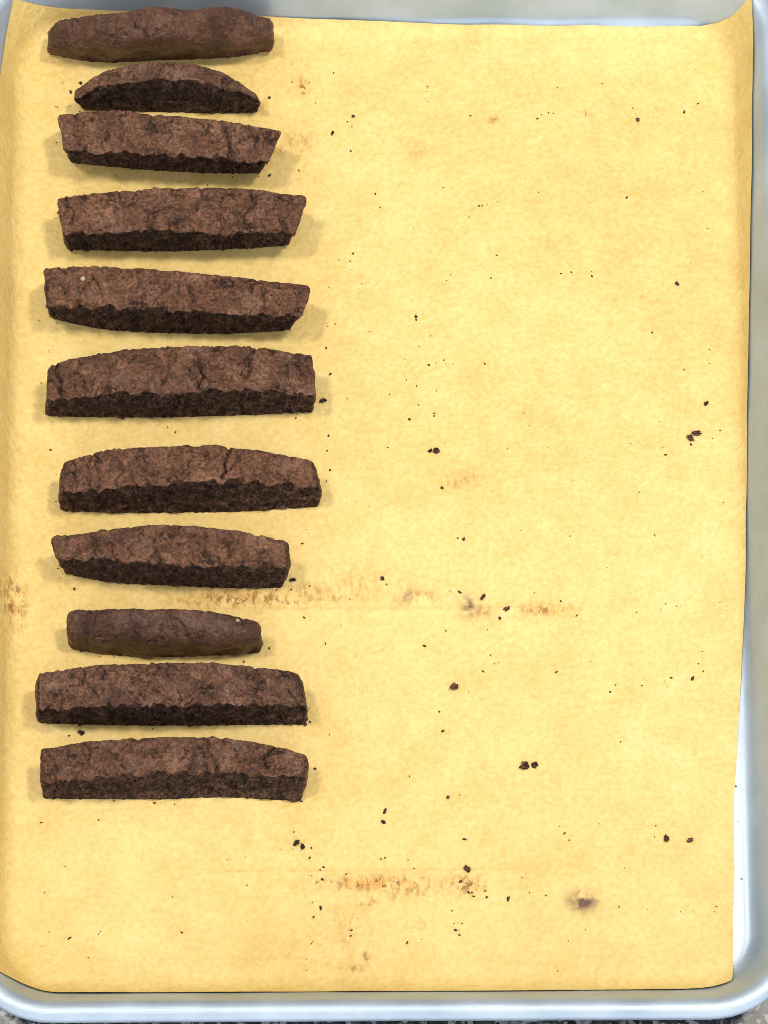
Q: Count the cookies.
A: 11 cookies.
